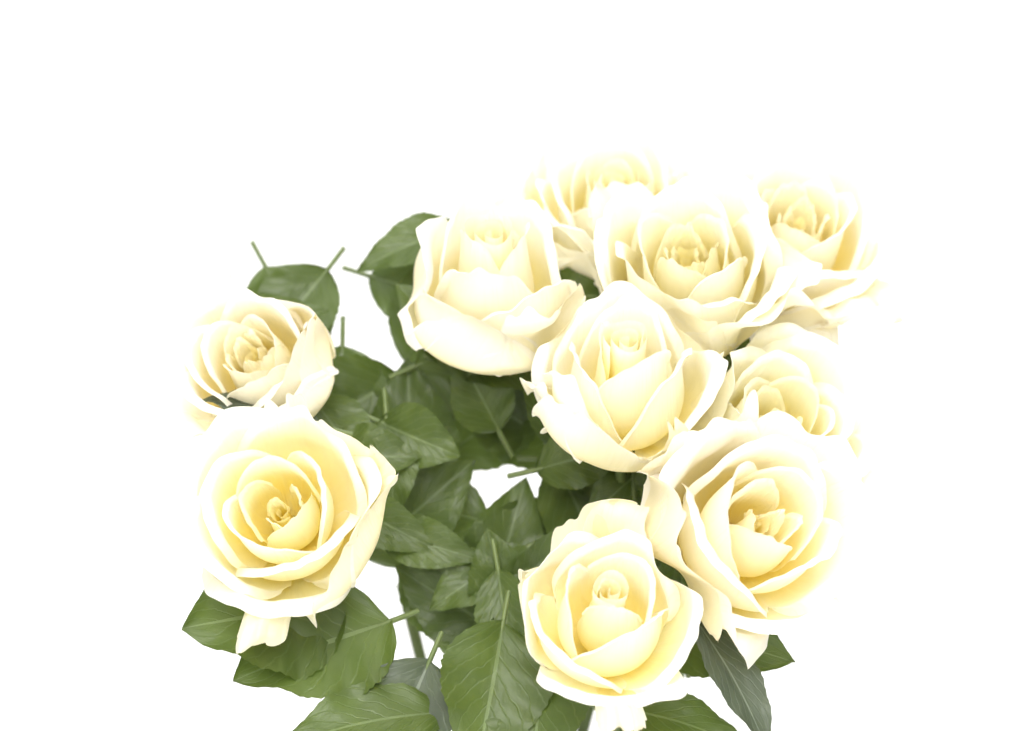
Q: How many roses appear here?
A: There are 10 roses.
